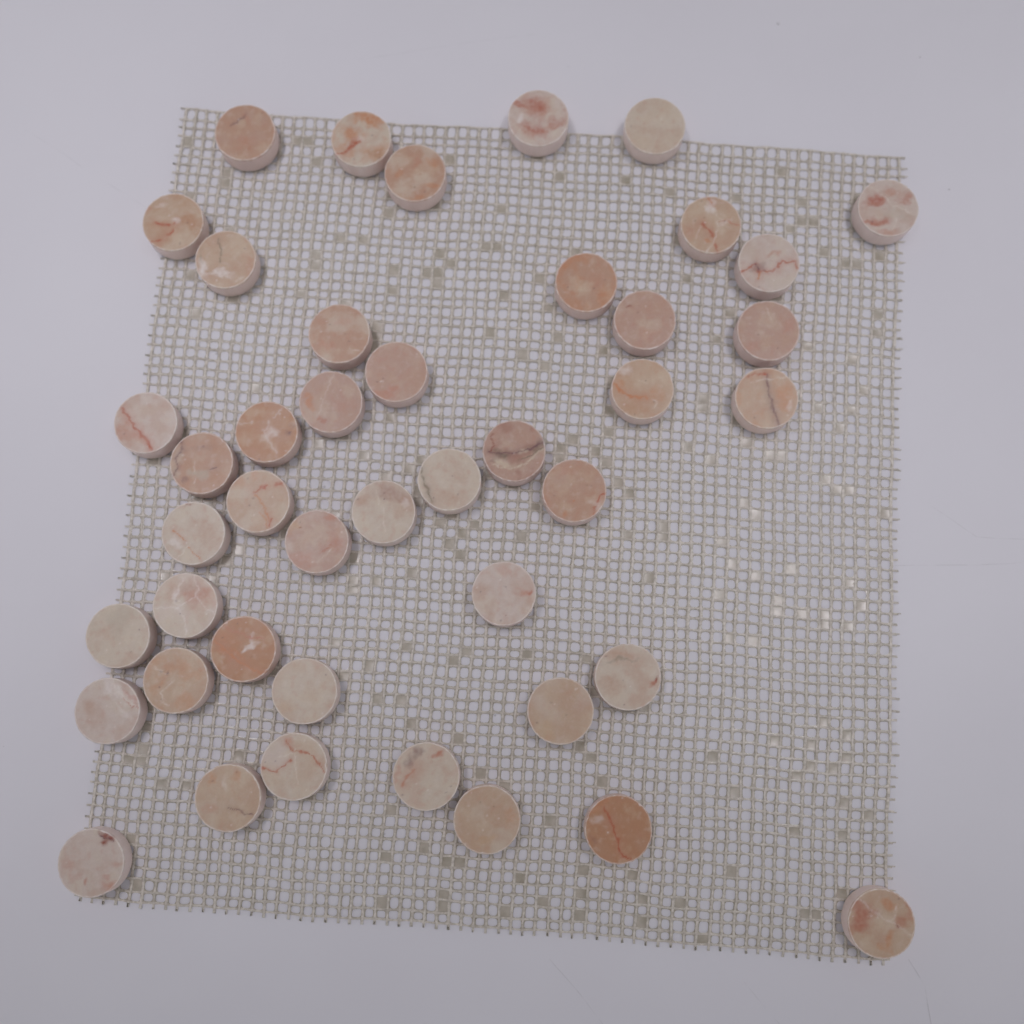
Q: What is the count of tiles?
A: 44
